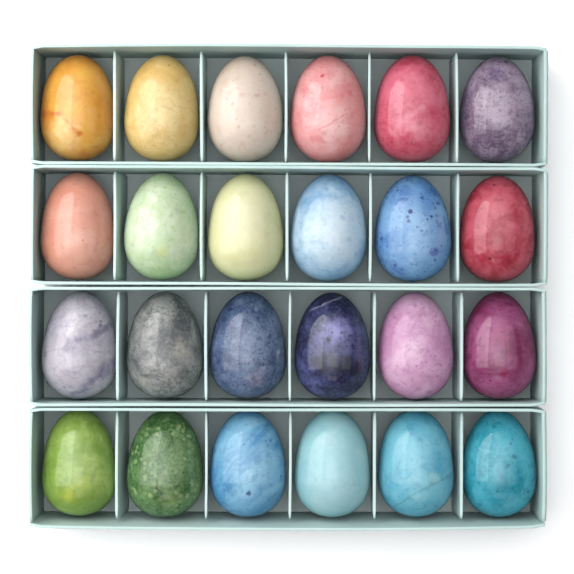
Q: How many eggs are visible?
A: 24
